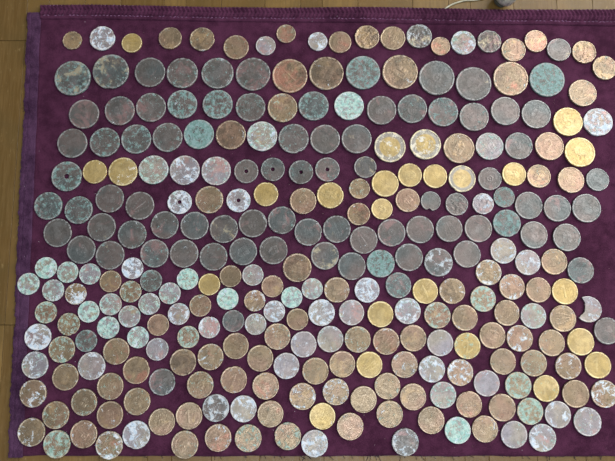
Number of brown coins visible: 110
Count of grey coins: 93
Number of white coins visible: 63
